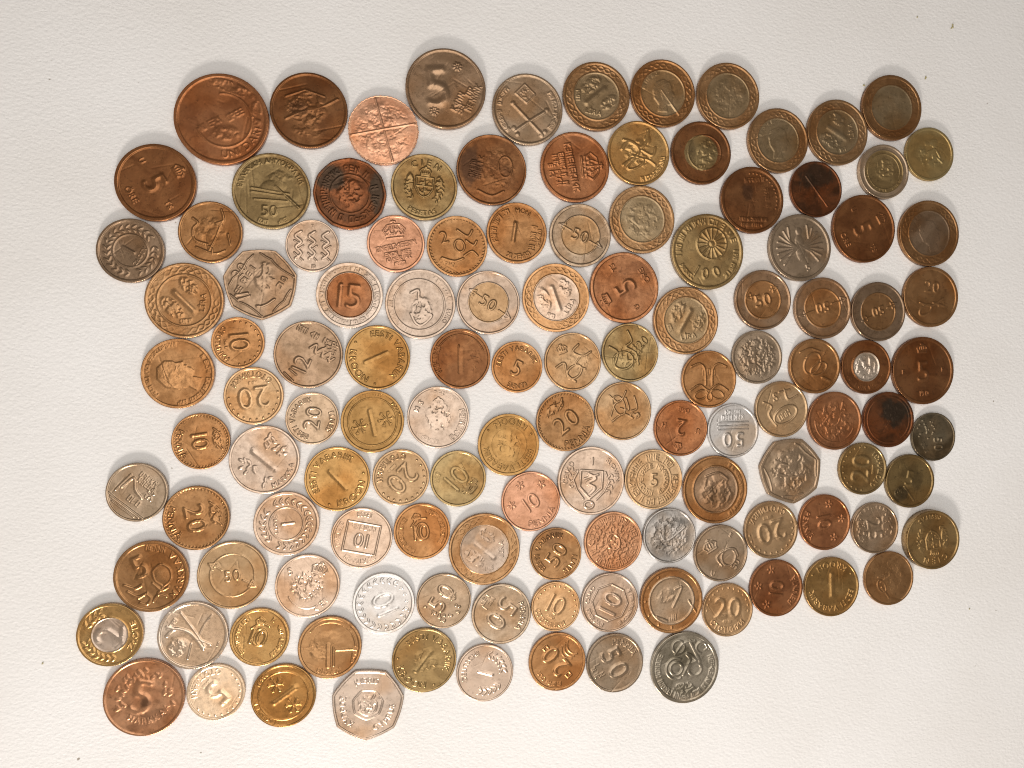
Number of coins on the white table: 125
